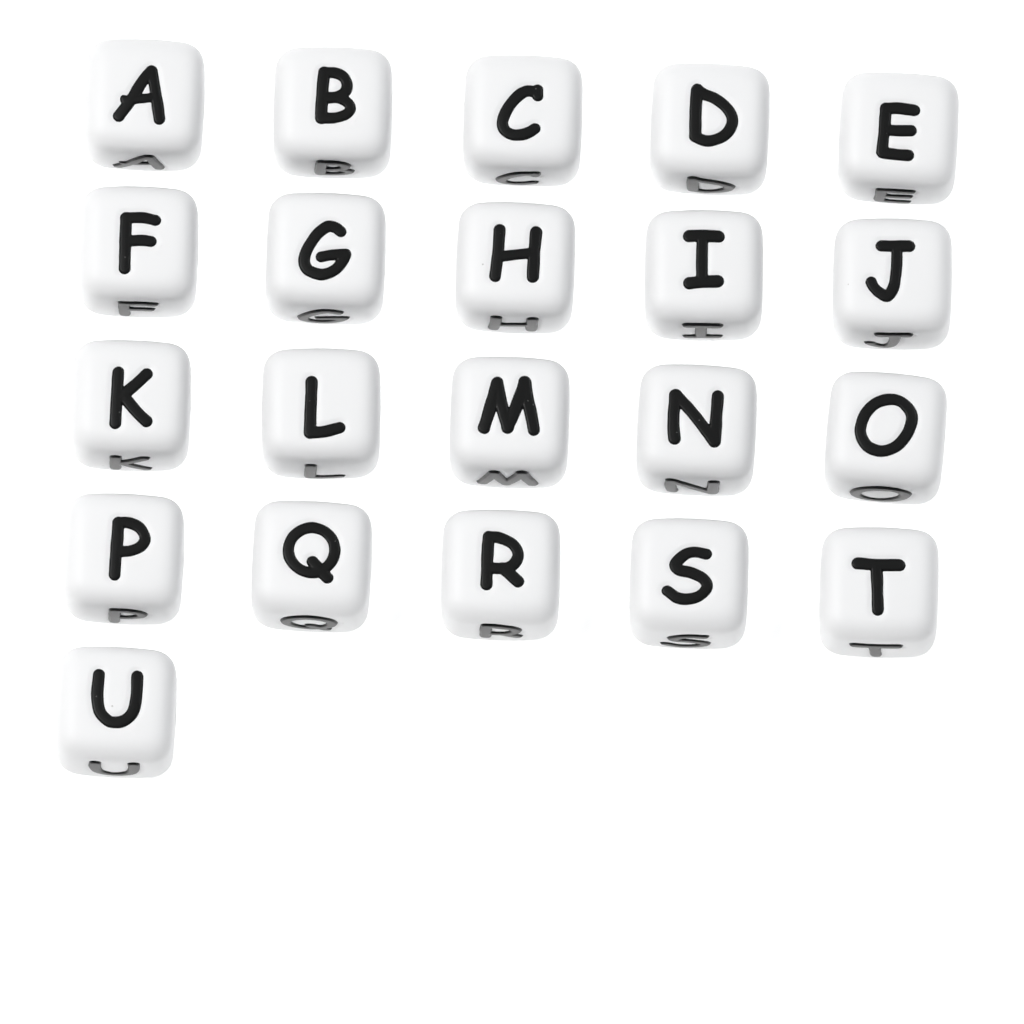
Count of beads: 21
